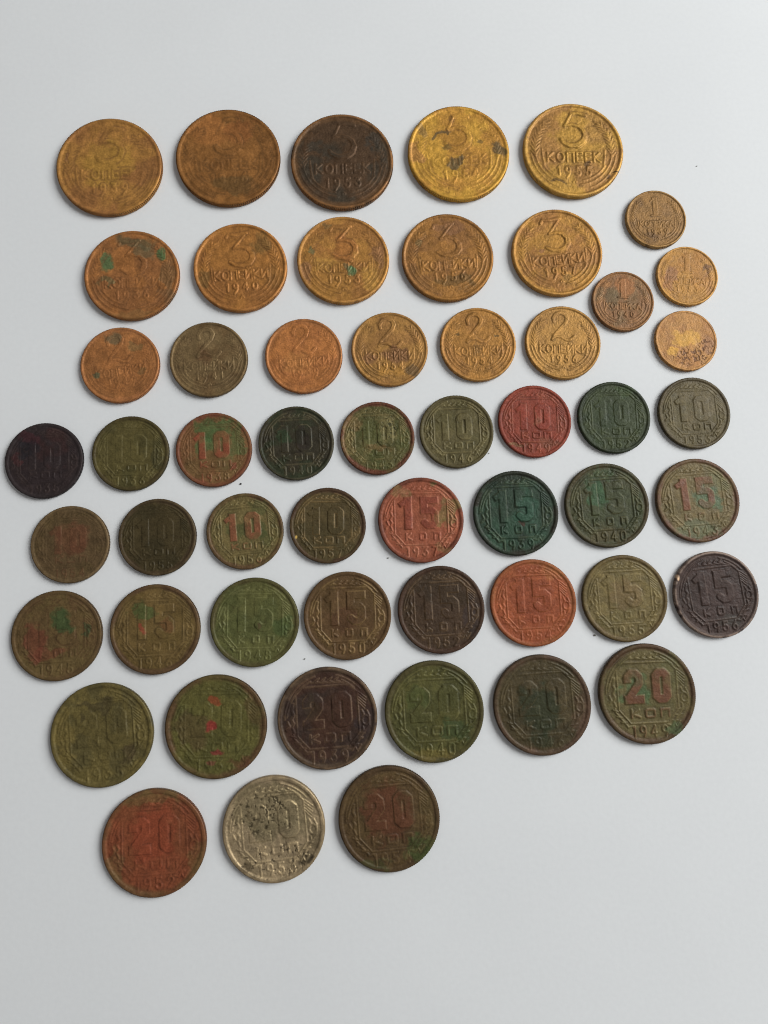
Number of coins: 54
